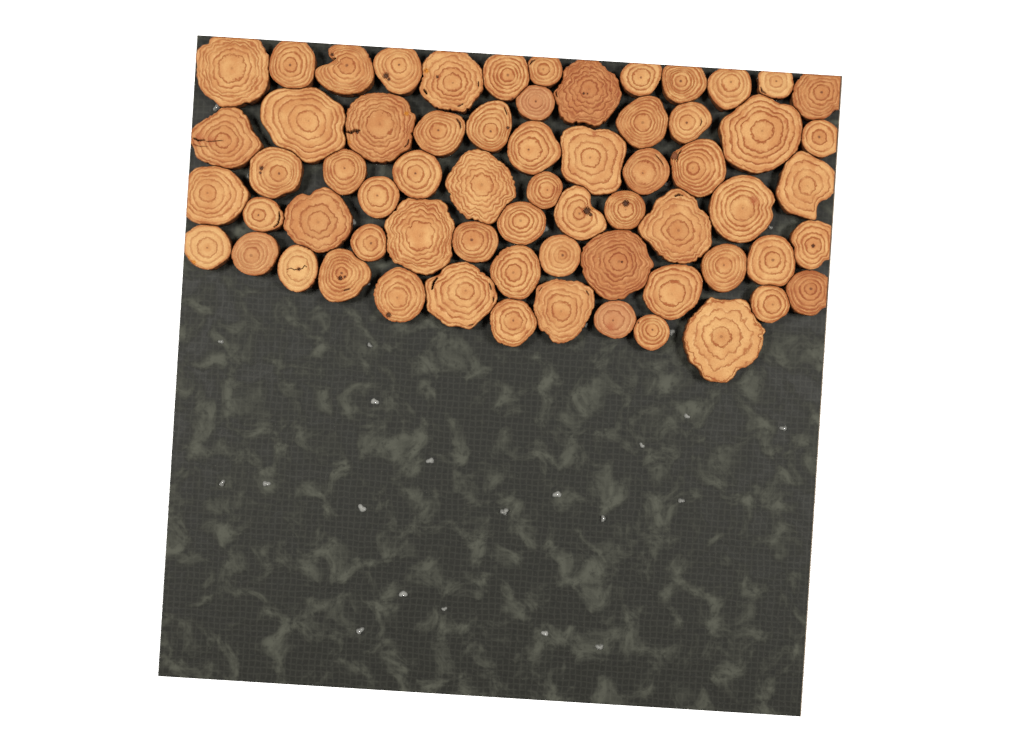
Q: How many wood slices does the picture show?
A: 65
